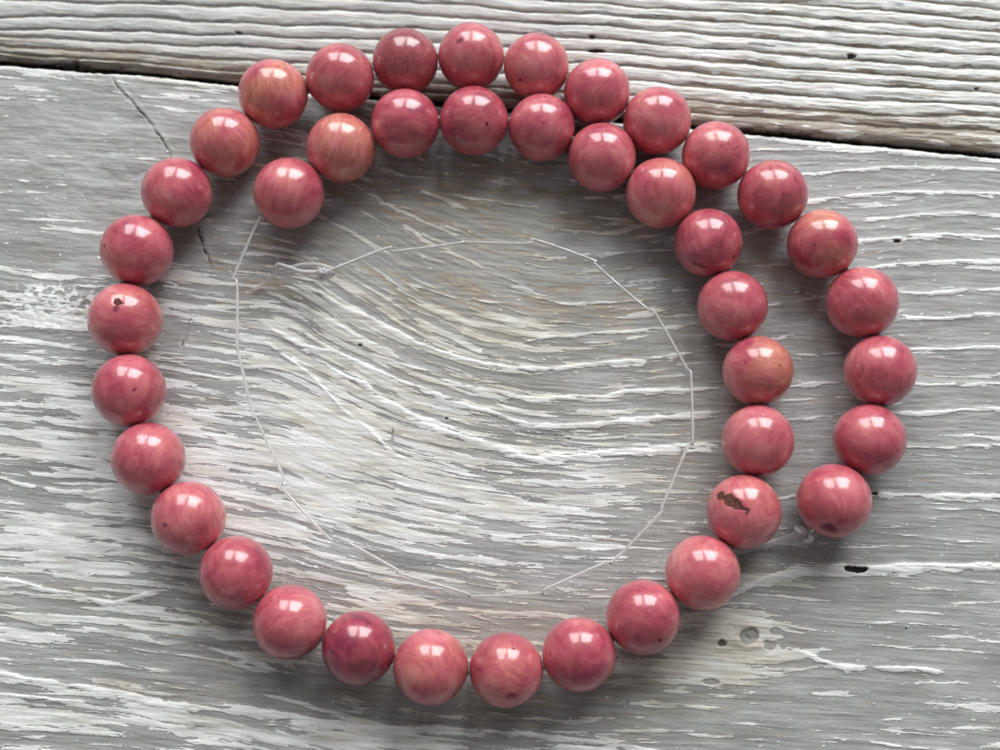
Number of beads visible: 41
